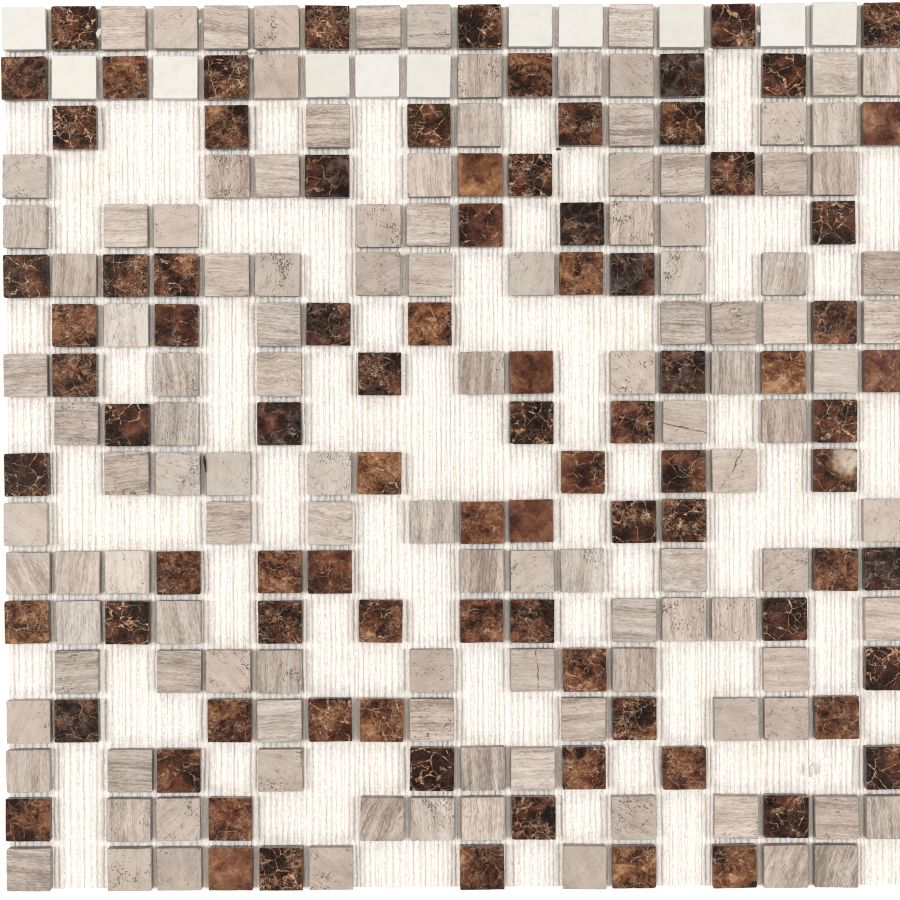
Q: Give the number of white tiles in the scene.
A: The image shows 11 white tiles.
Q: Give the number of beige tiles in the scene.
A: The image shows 118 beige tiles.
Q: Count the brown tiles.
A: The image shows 88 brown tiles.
